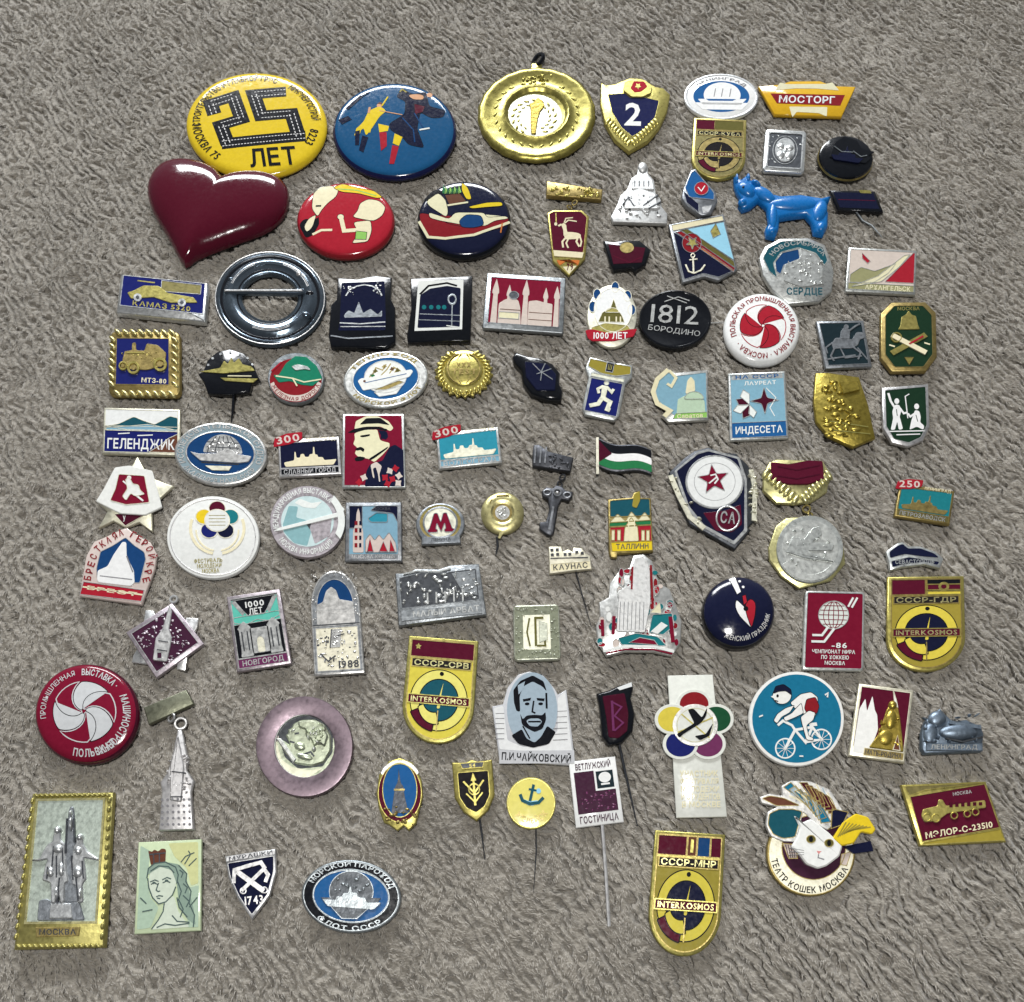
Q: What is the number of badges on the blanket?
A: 92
